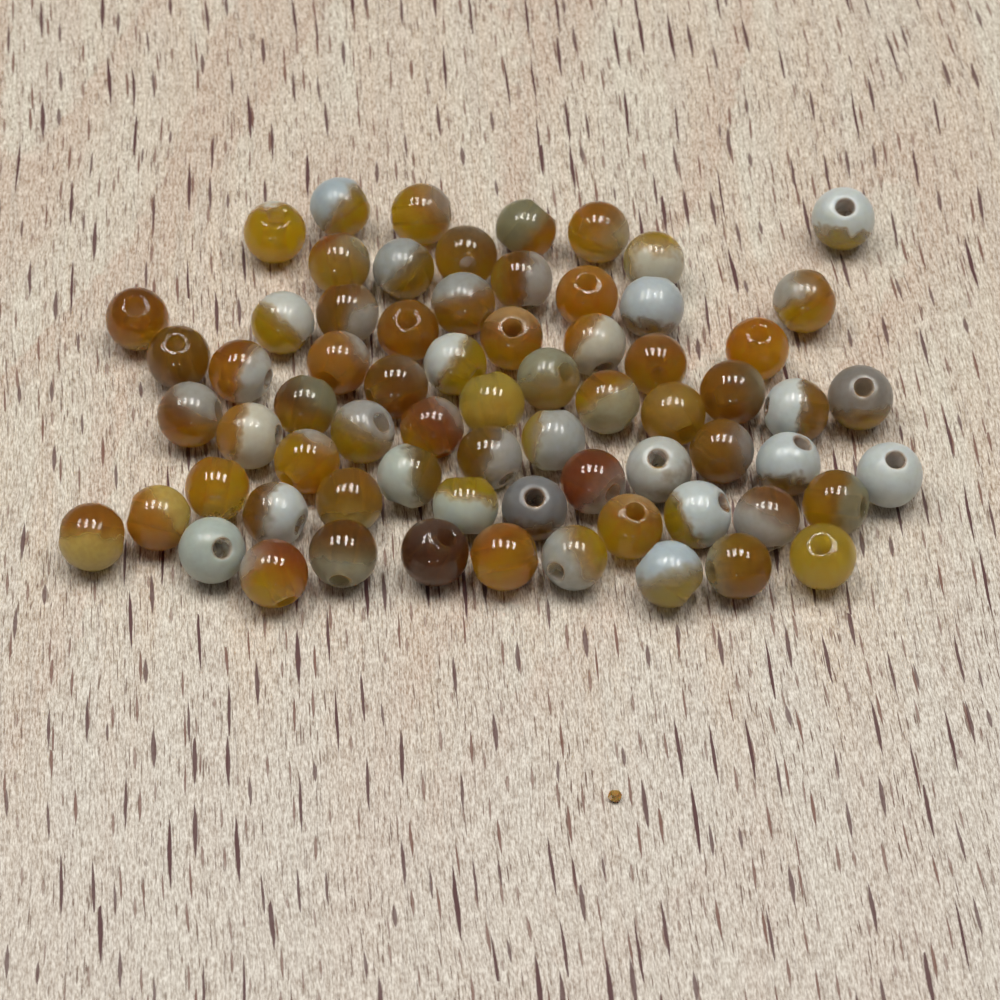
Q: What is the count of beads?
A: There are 69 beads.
